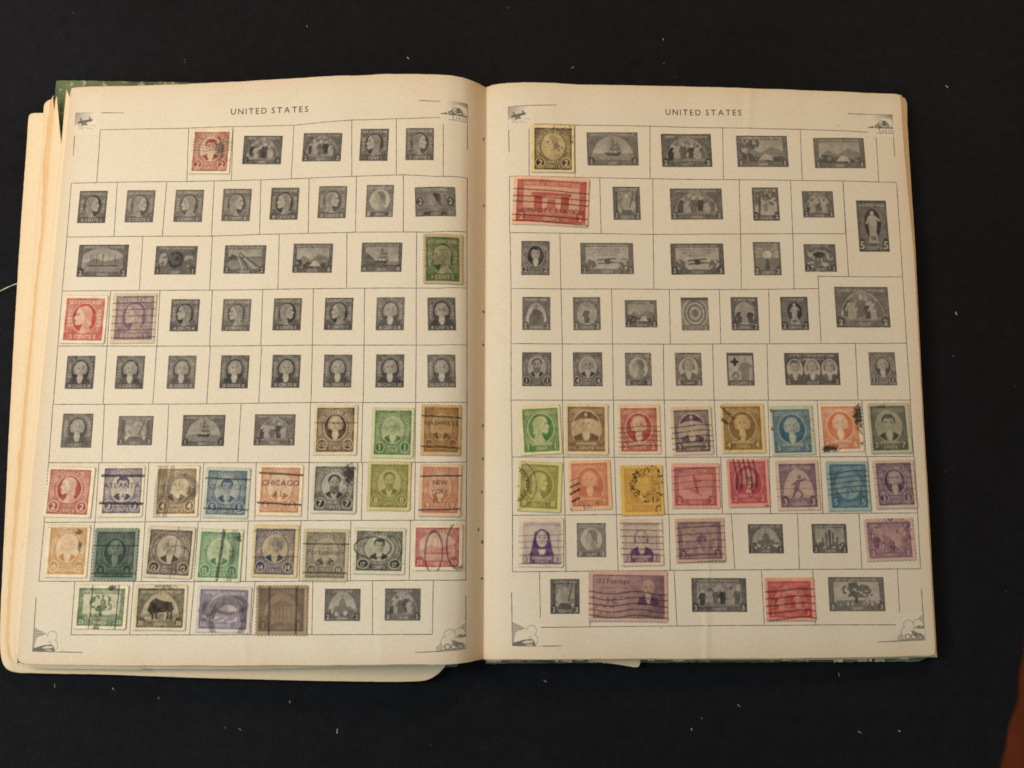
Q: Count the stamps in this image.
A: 51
